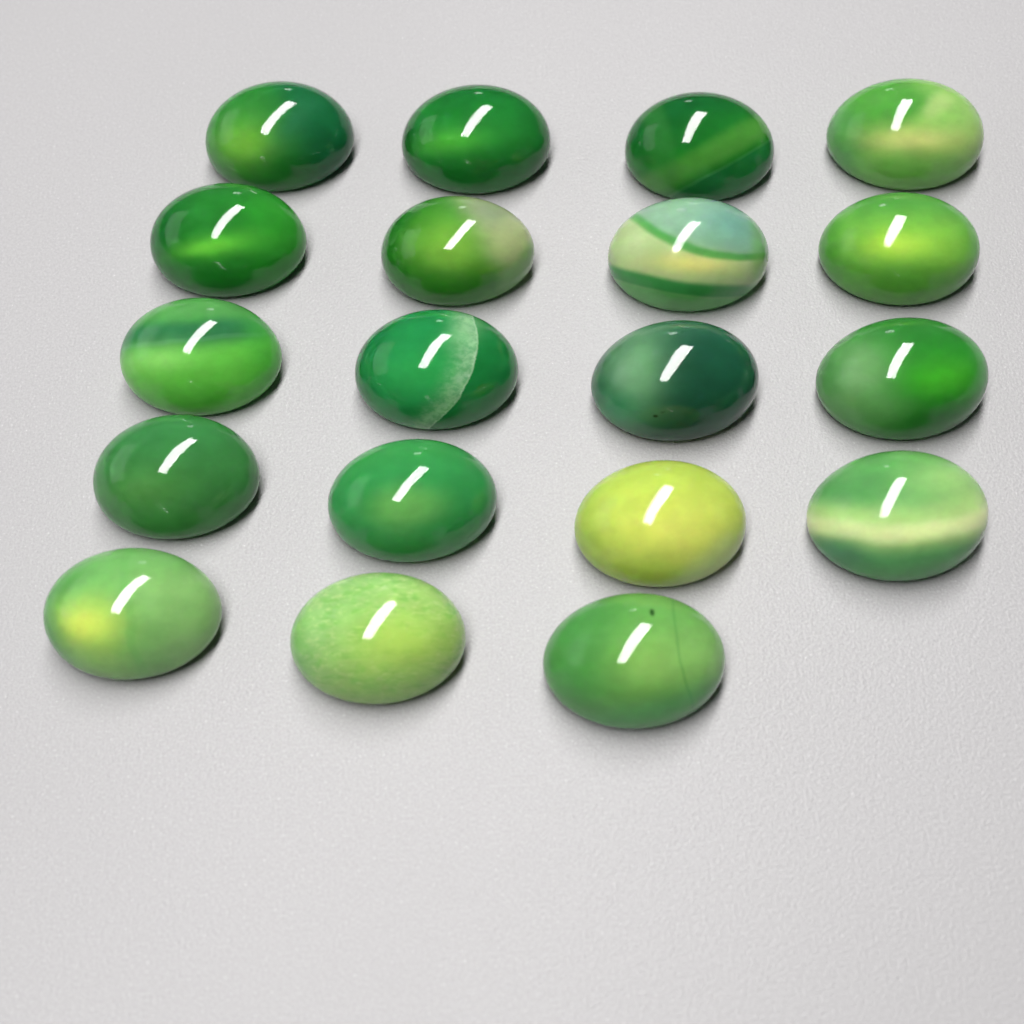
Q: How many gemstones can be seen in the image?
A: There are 19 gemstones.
